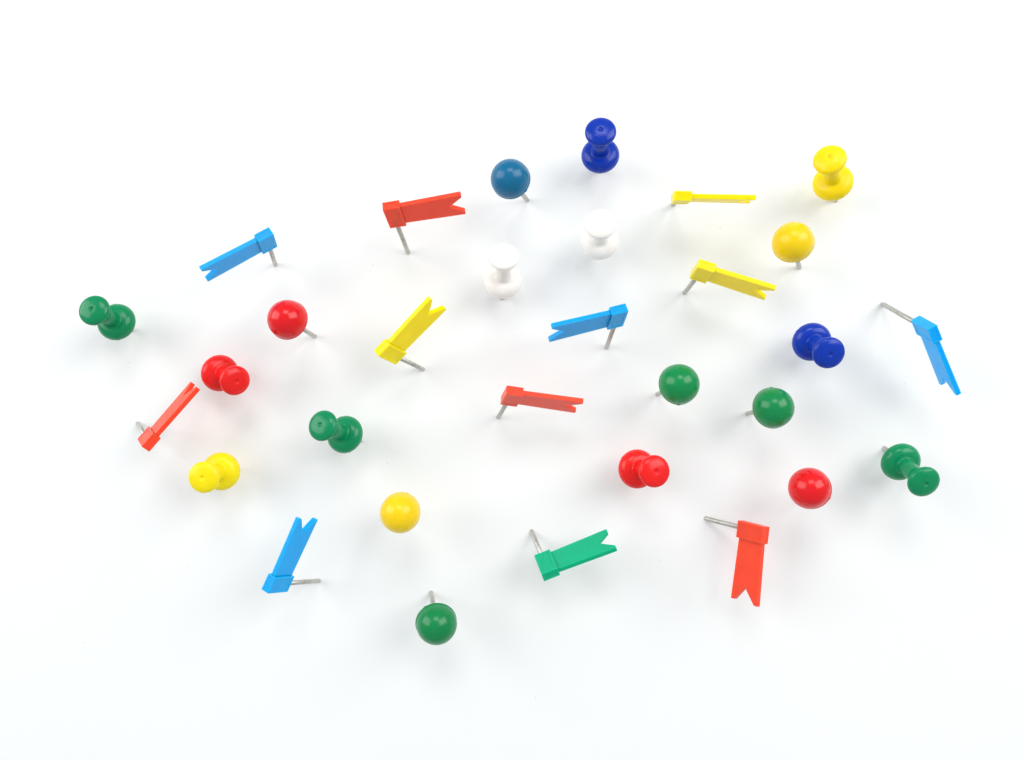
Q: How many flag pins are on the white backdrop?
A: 12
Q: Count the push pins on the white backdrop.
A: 11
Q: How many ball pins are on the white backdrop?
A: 8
